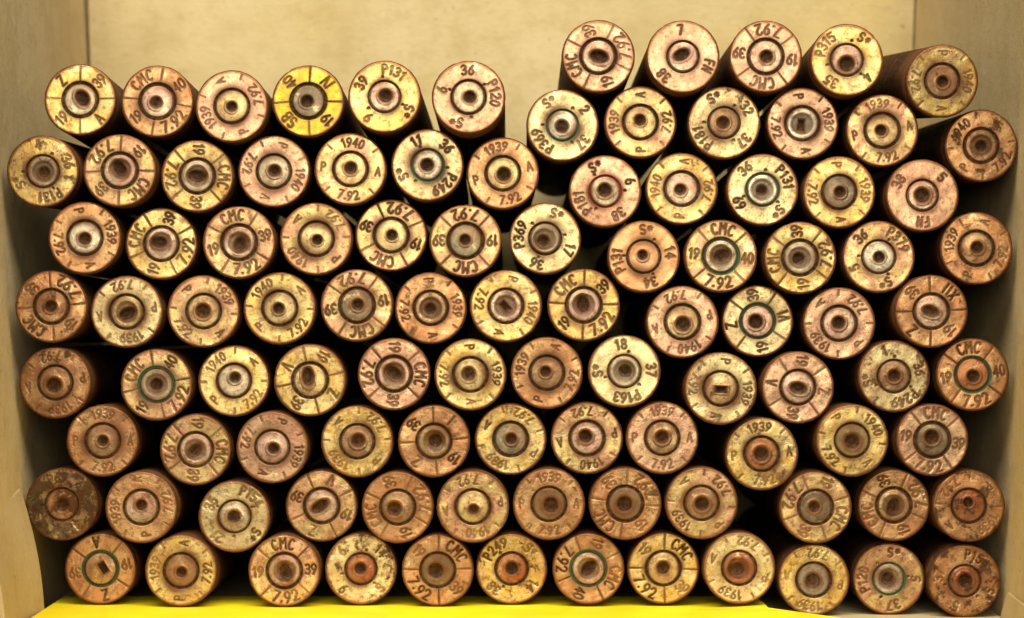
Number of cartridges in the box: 100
